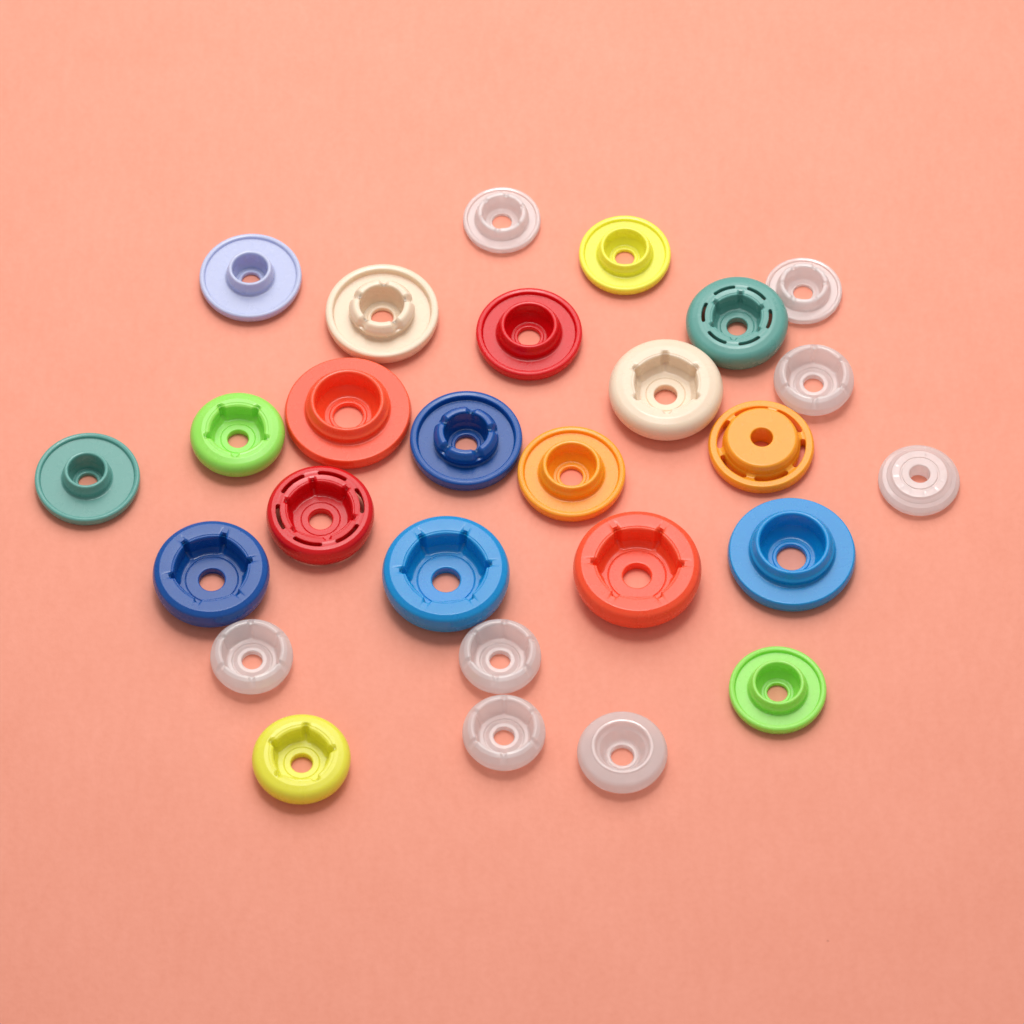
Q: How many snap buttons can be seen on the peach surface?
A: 27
